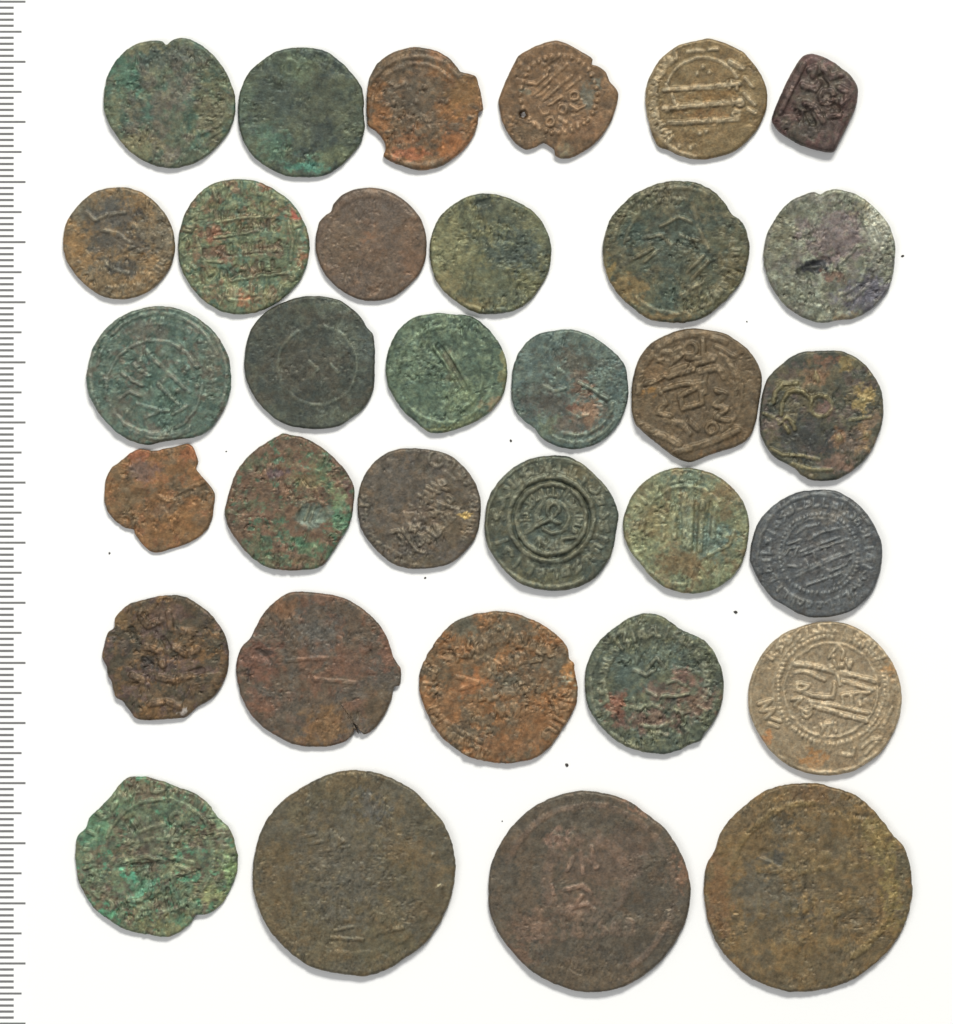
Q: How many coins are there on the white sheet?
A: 33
